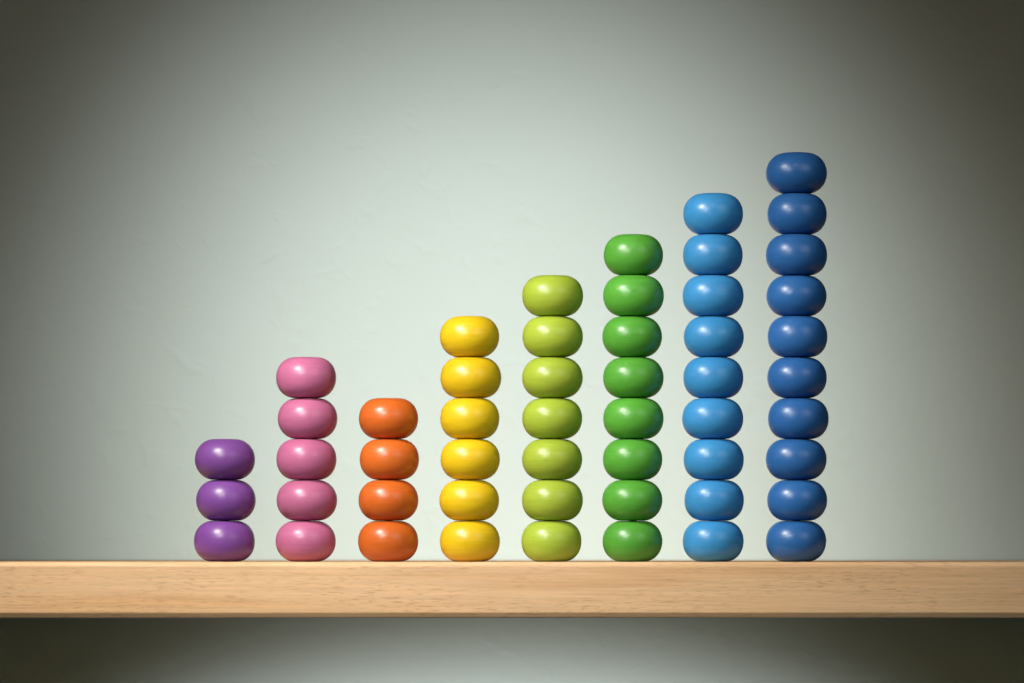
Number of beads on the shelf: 52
